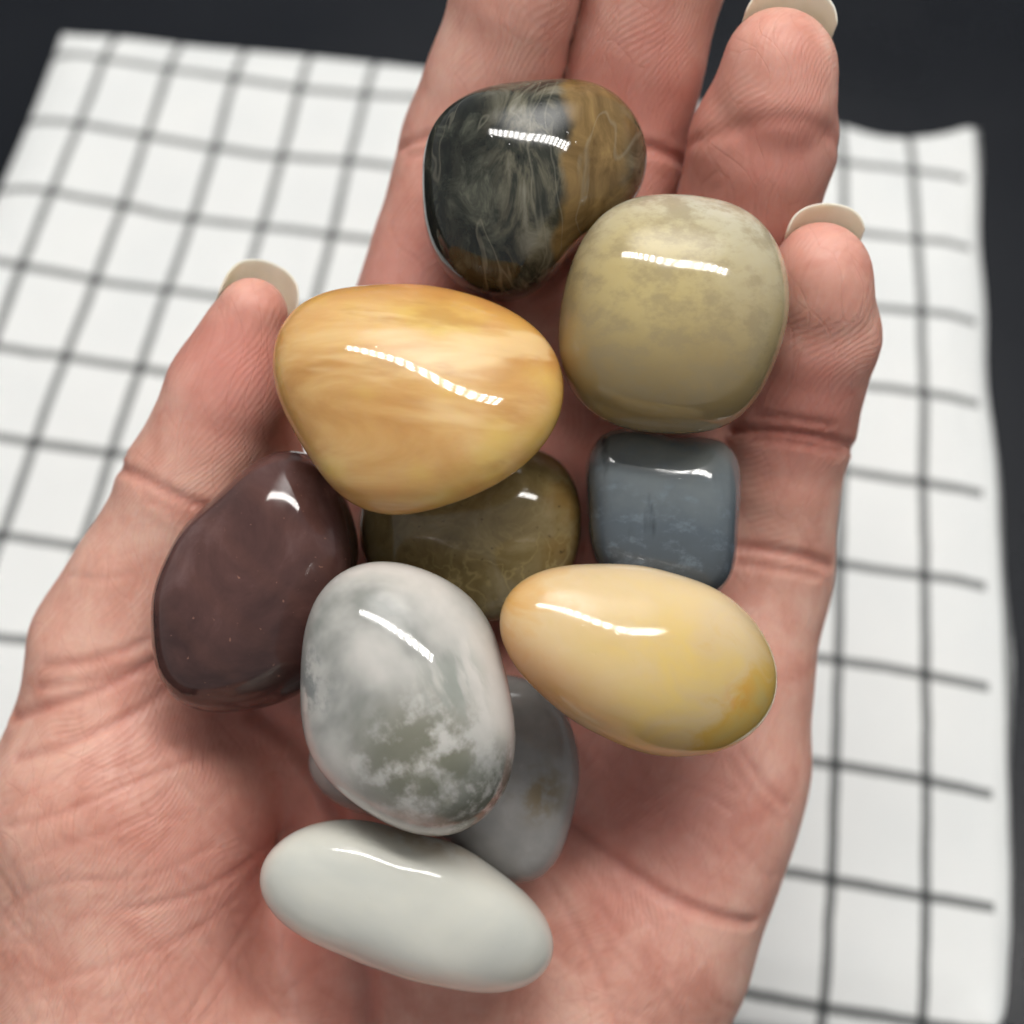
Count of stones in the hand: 10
